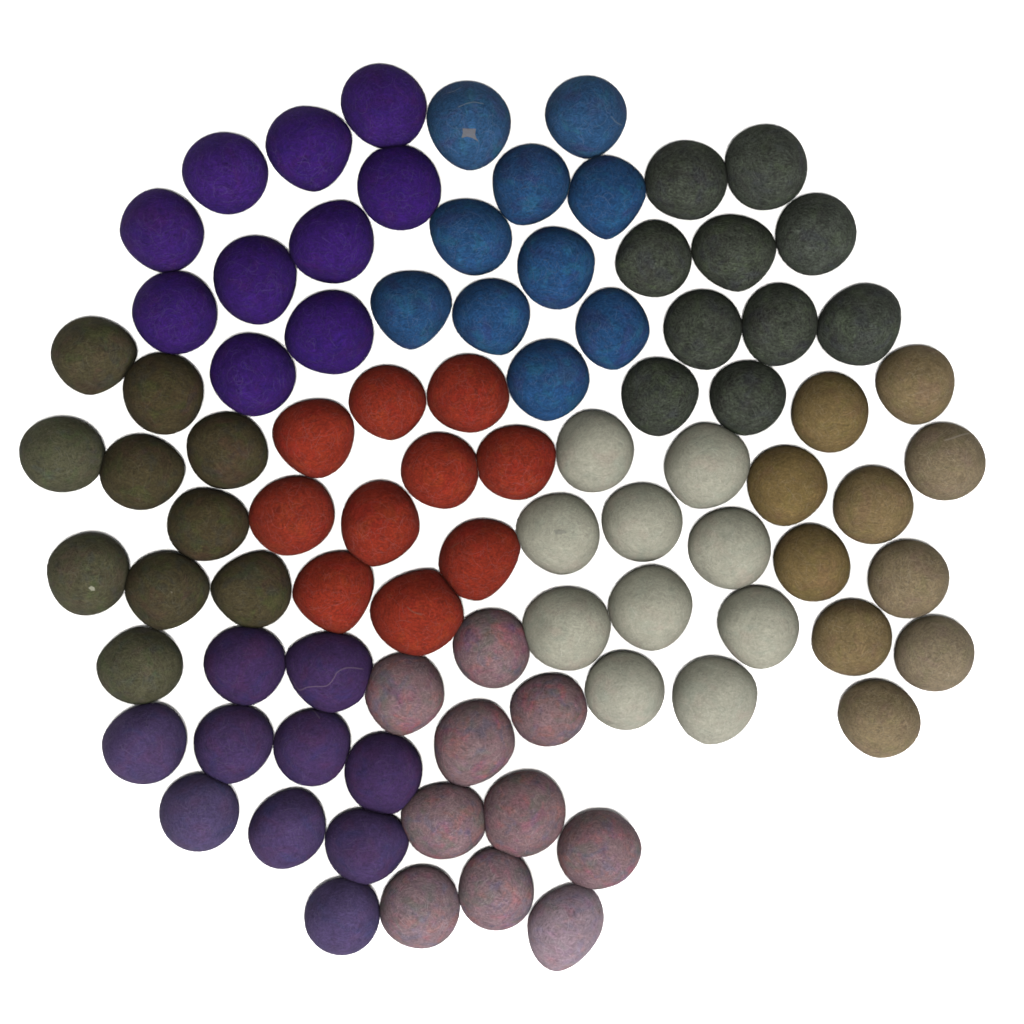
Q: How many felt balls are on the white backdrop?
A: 90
